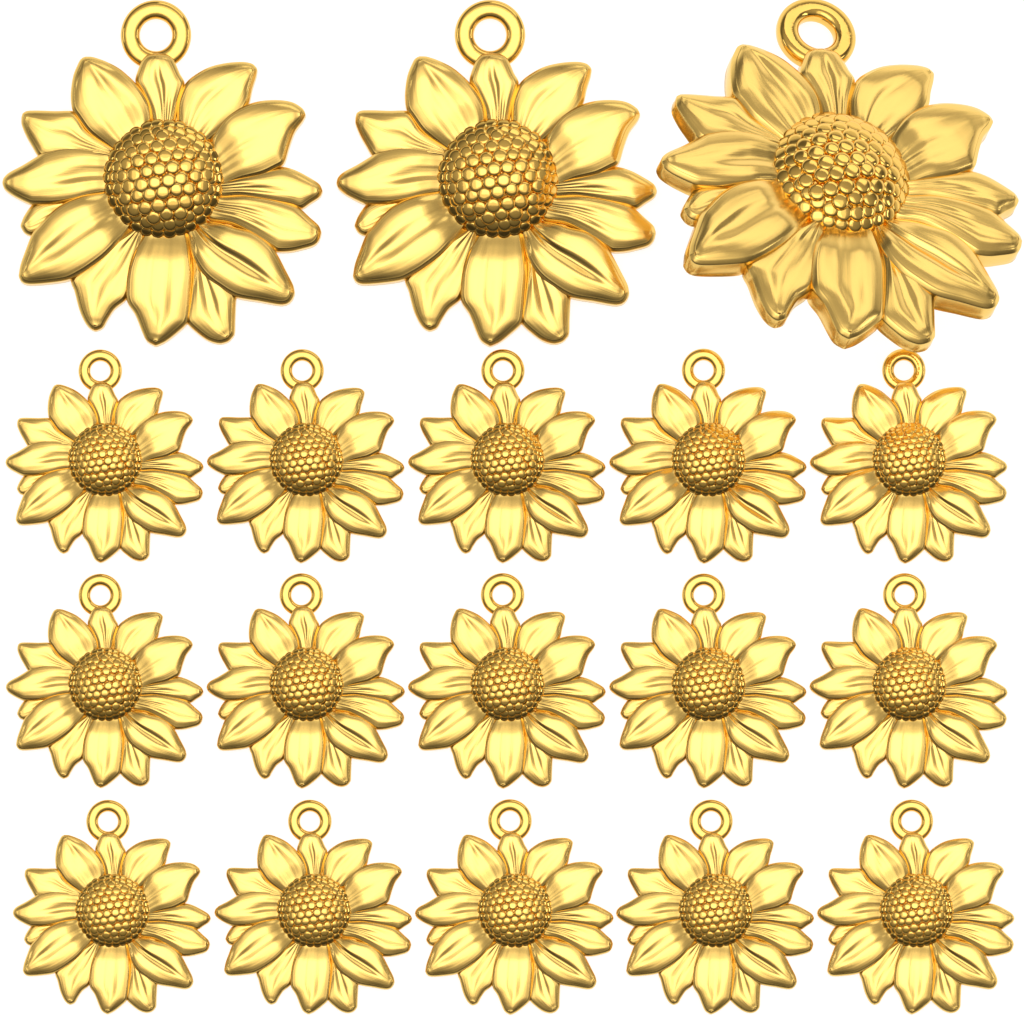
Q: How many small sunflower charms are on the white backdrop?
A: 15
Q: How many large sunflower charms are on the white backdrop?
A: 3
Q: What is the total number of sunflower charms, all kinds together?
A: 18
